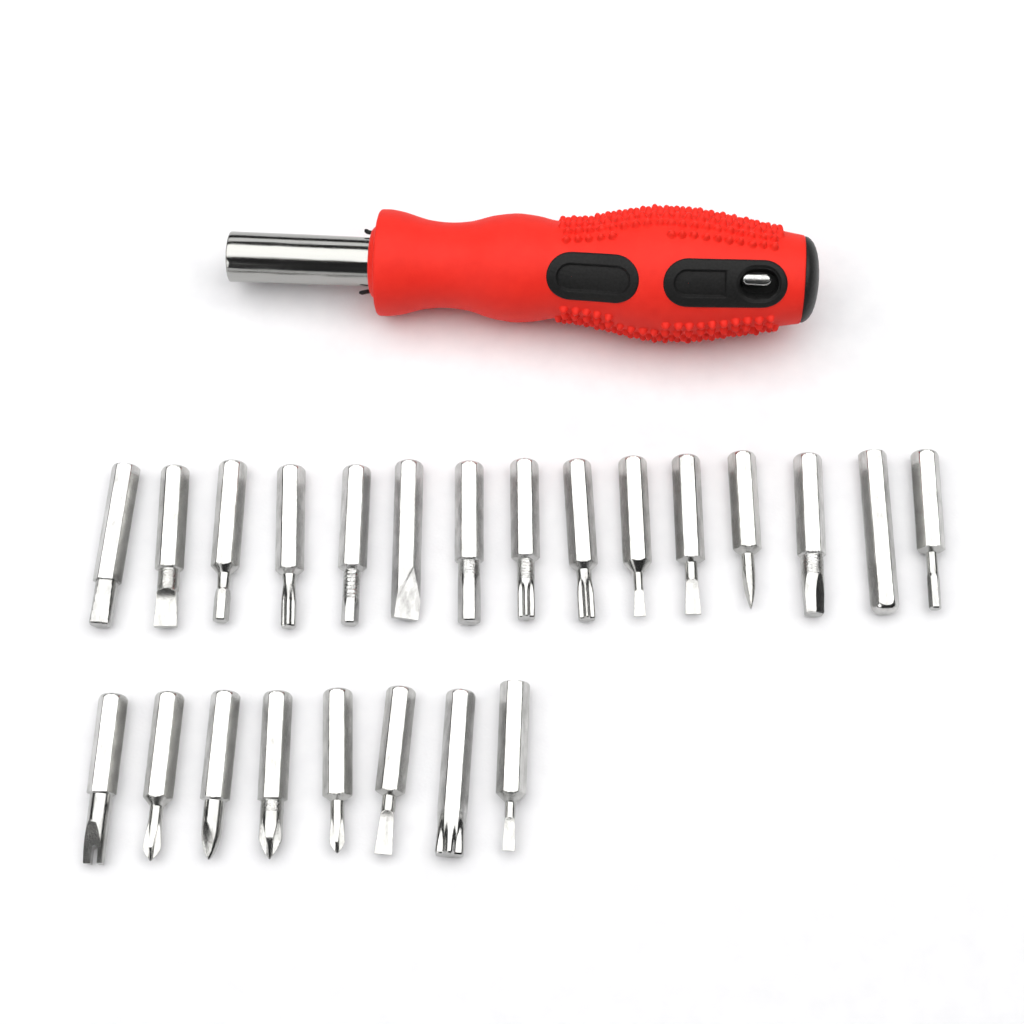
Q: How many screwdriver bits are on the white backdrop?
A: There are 23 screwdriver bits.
